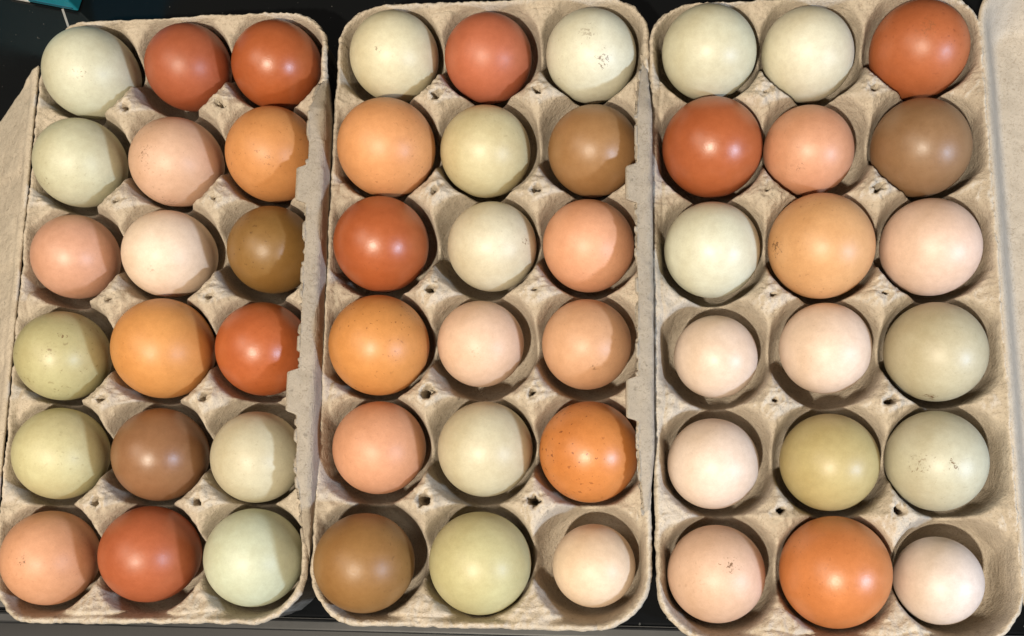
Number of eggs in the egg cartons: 54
